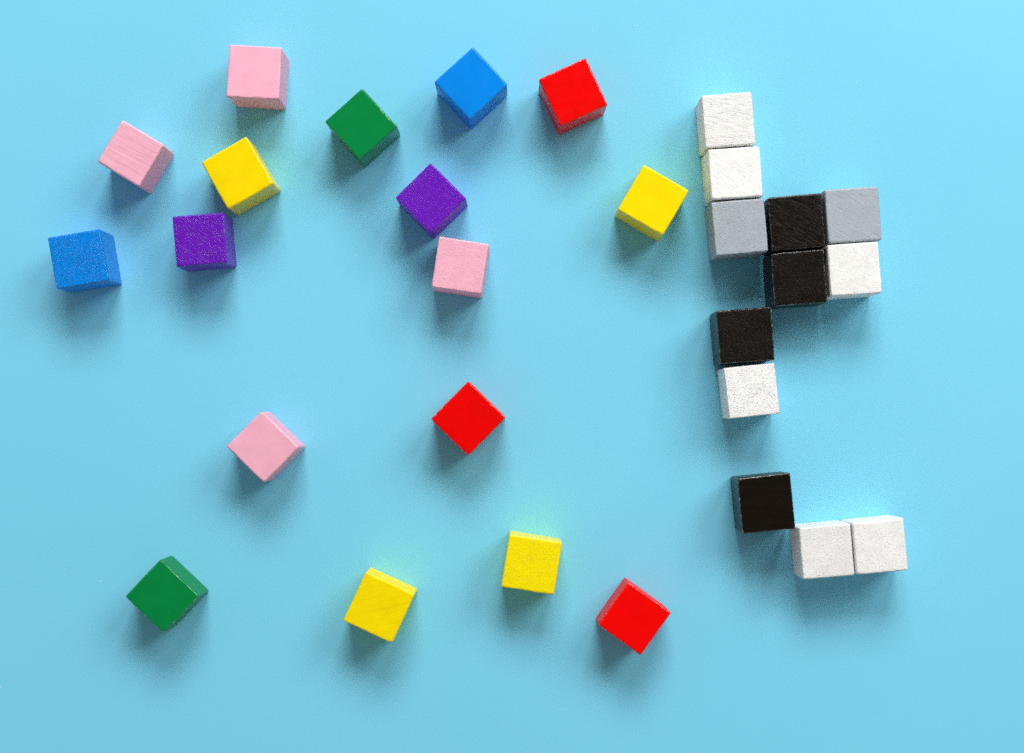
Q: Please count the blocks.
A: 29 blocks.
